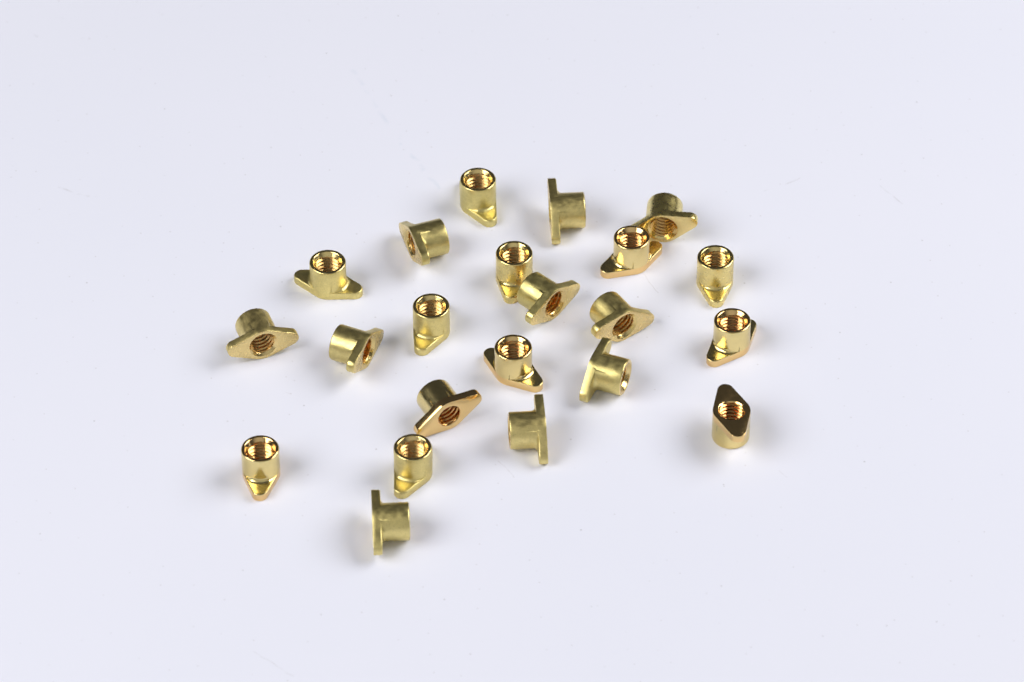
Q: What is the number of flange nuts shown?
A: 22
